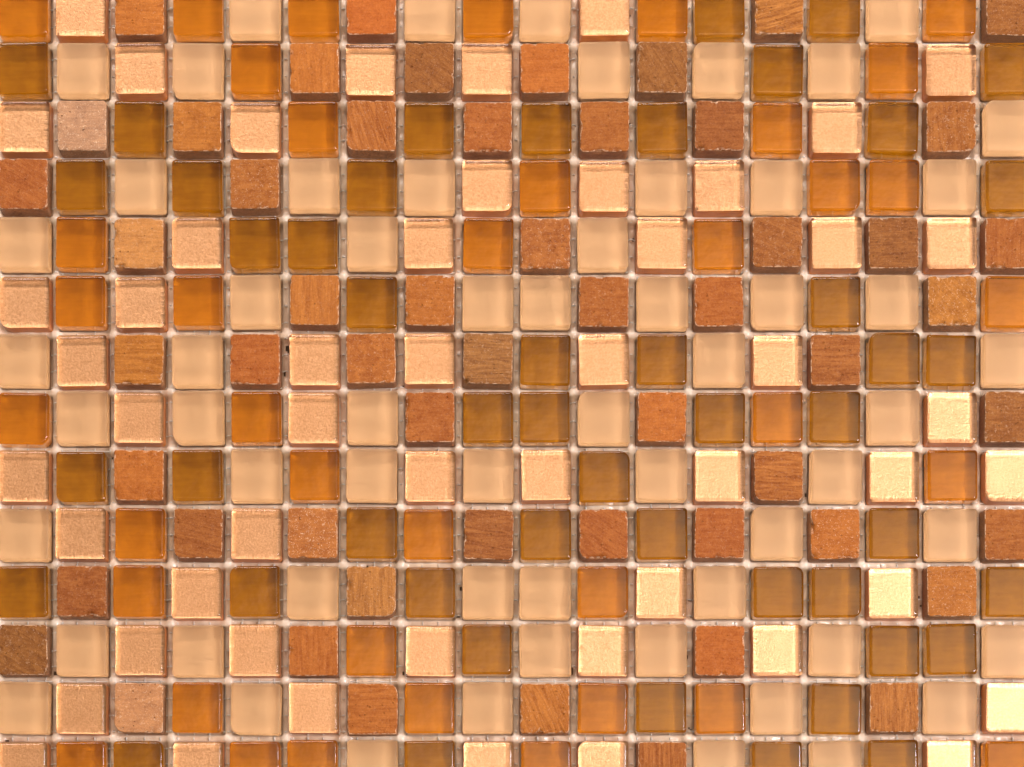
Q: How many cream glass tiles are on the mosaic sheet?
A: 60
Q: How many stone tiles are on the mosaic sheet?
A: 55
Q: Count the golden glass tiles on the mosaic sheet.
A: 51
